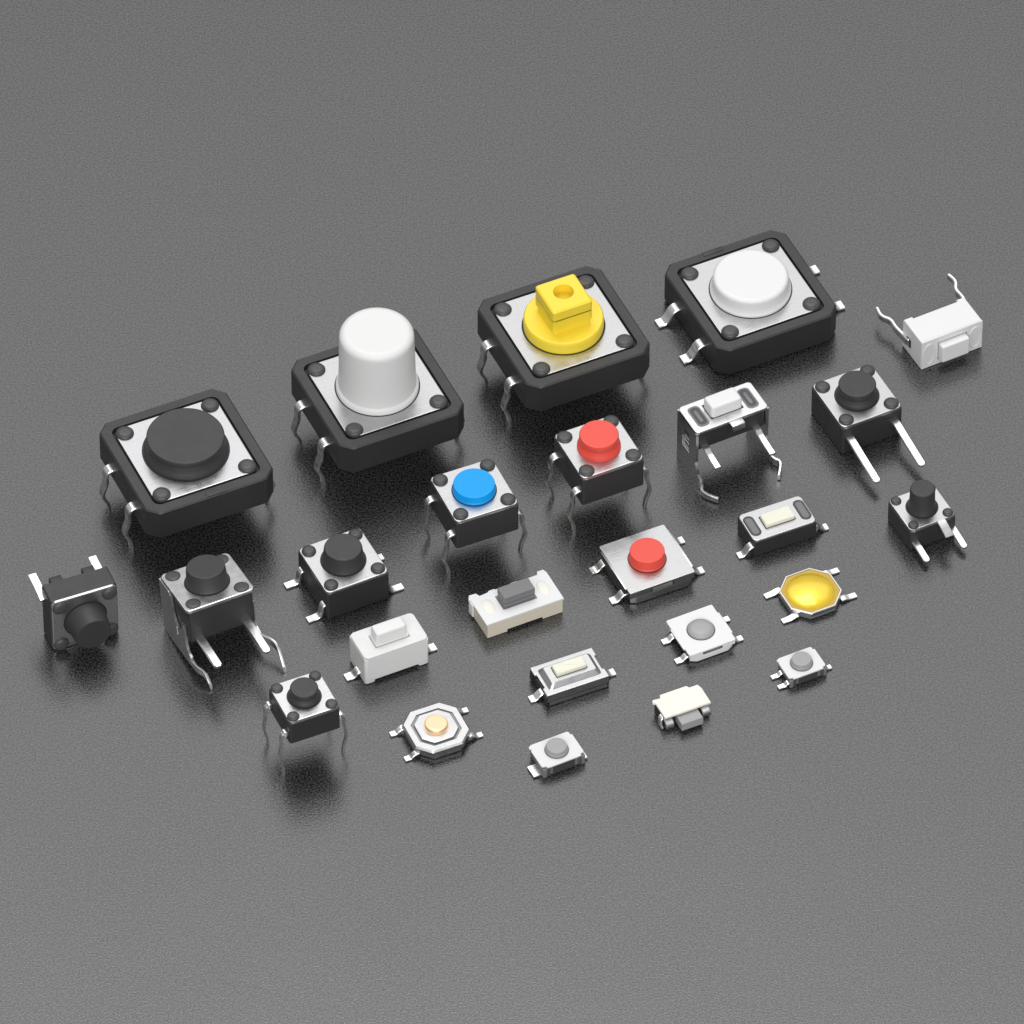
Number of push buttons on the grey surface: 25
